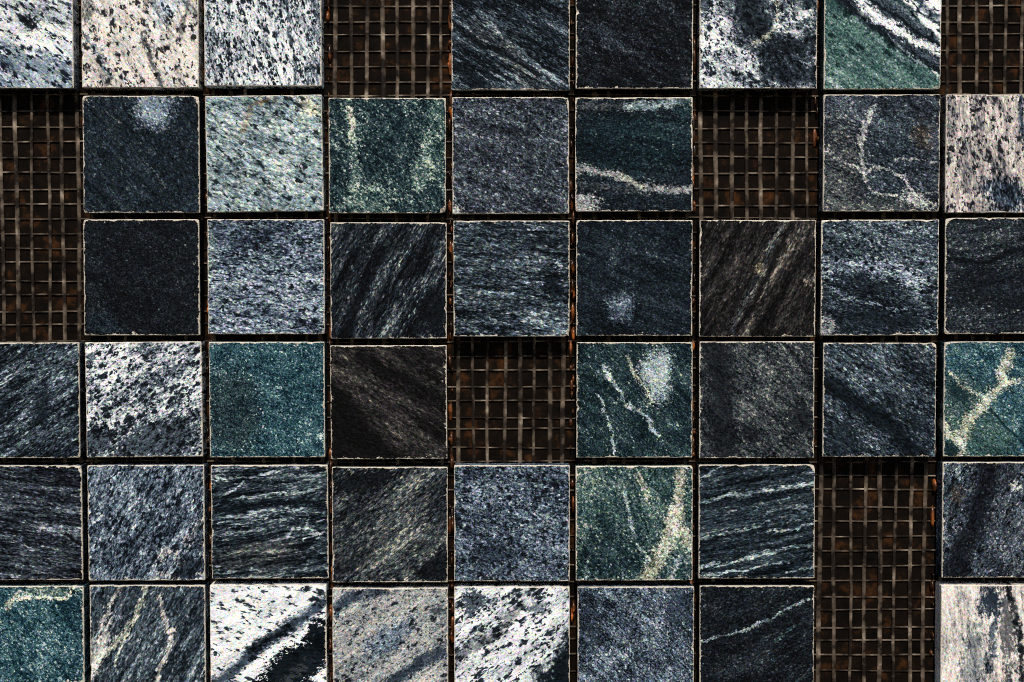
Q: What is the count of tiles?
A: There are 46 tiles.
